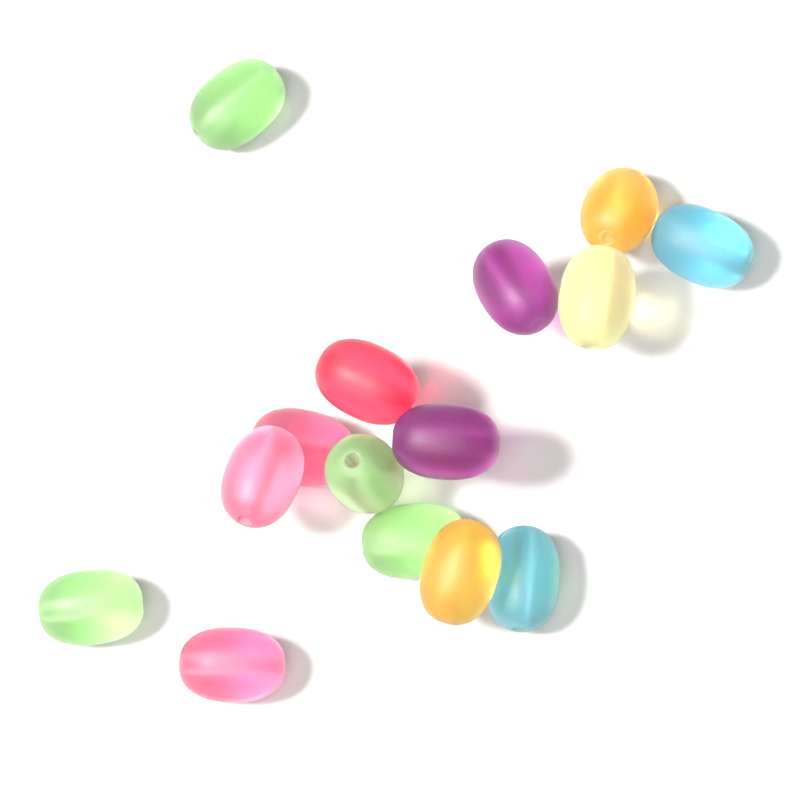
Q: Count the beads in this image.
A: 15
